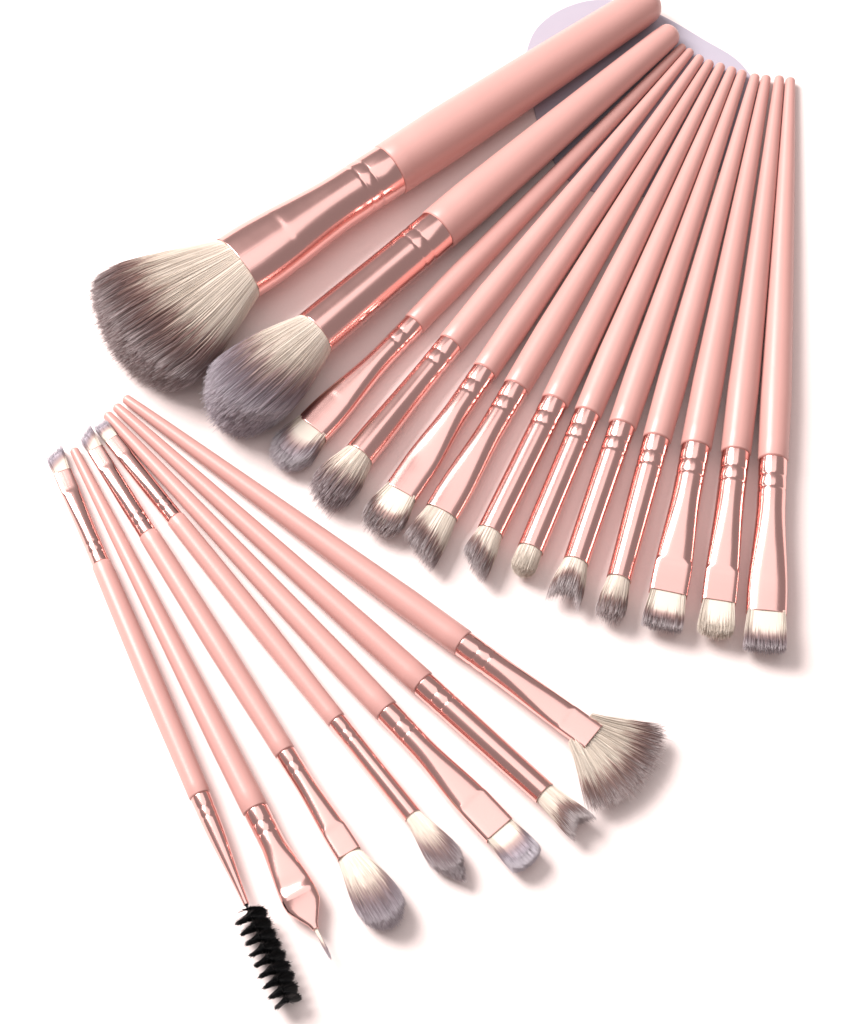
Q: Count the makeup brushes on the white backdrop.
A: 20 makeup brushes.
